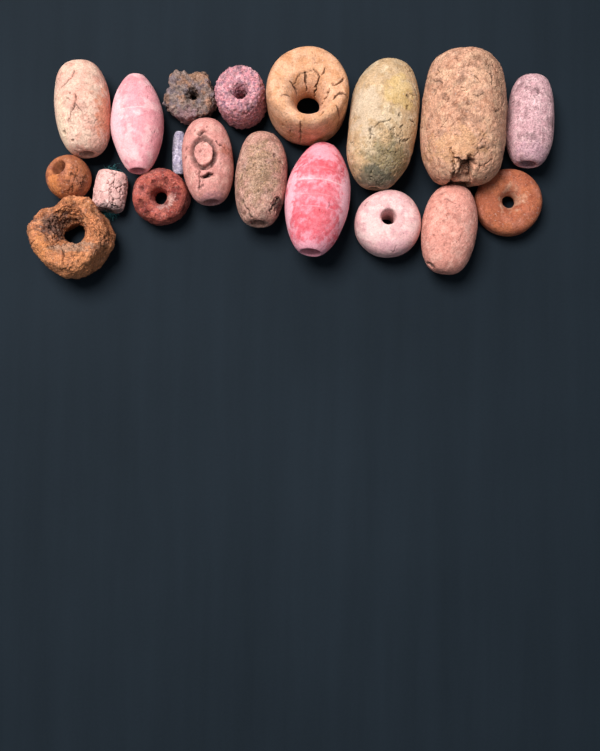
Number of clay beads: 19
